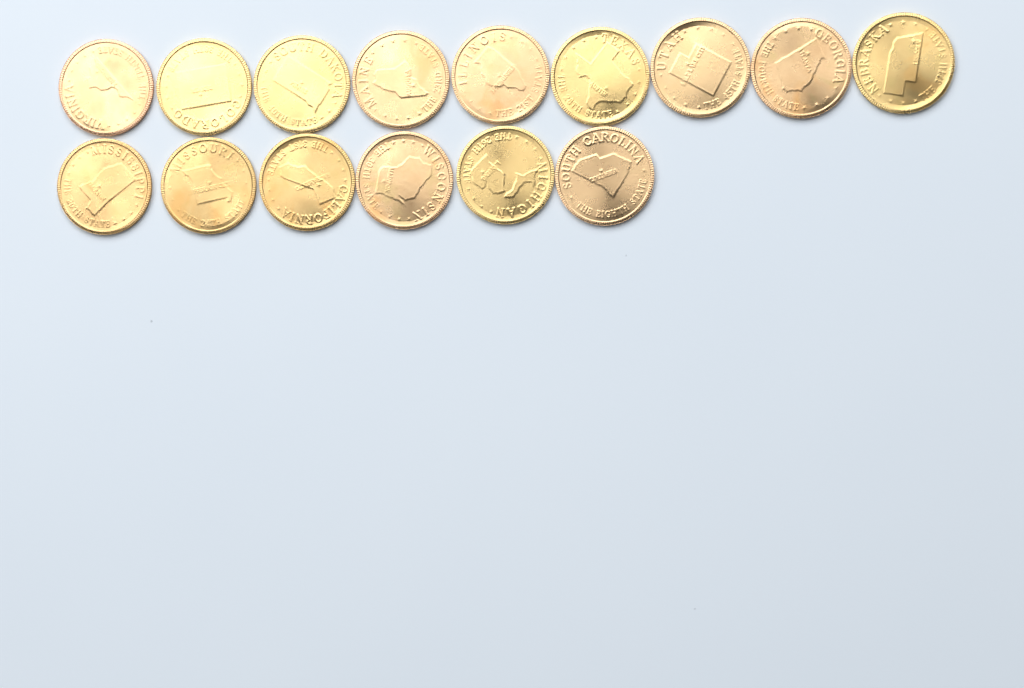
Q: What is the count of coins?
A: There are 15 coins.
